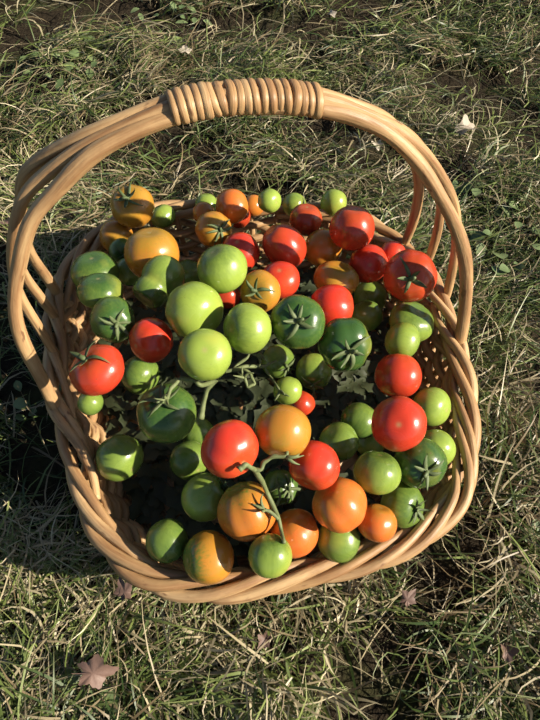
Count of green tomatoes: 44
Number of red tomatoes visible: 18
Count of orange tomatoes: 16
